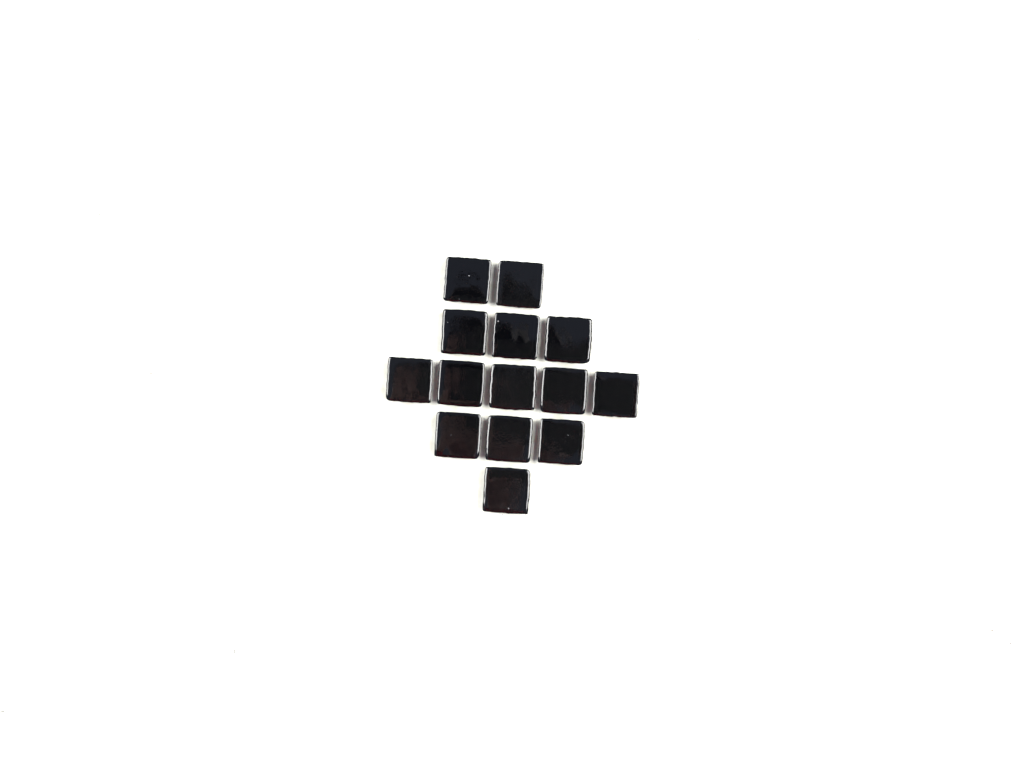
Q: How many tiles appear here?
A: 14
